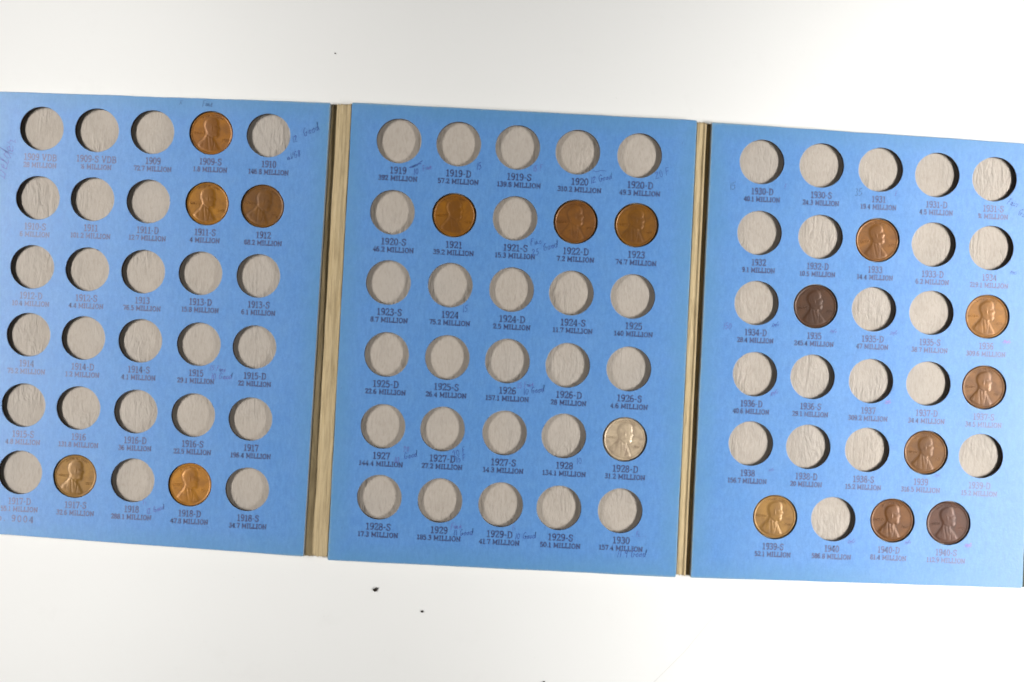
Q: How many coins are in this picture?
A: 17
